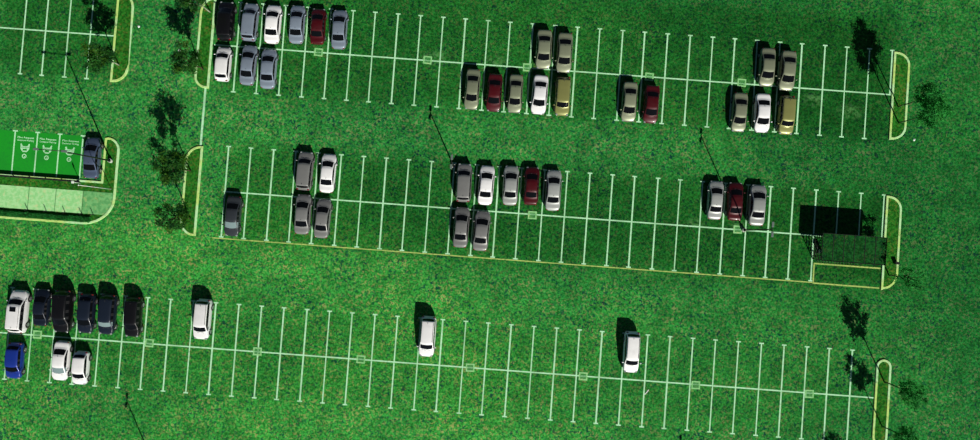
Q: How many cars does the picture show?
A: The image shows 51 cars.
